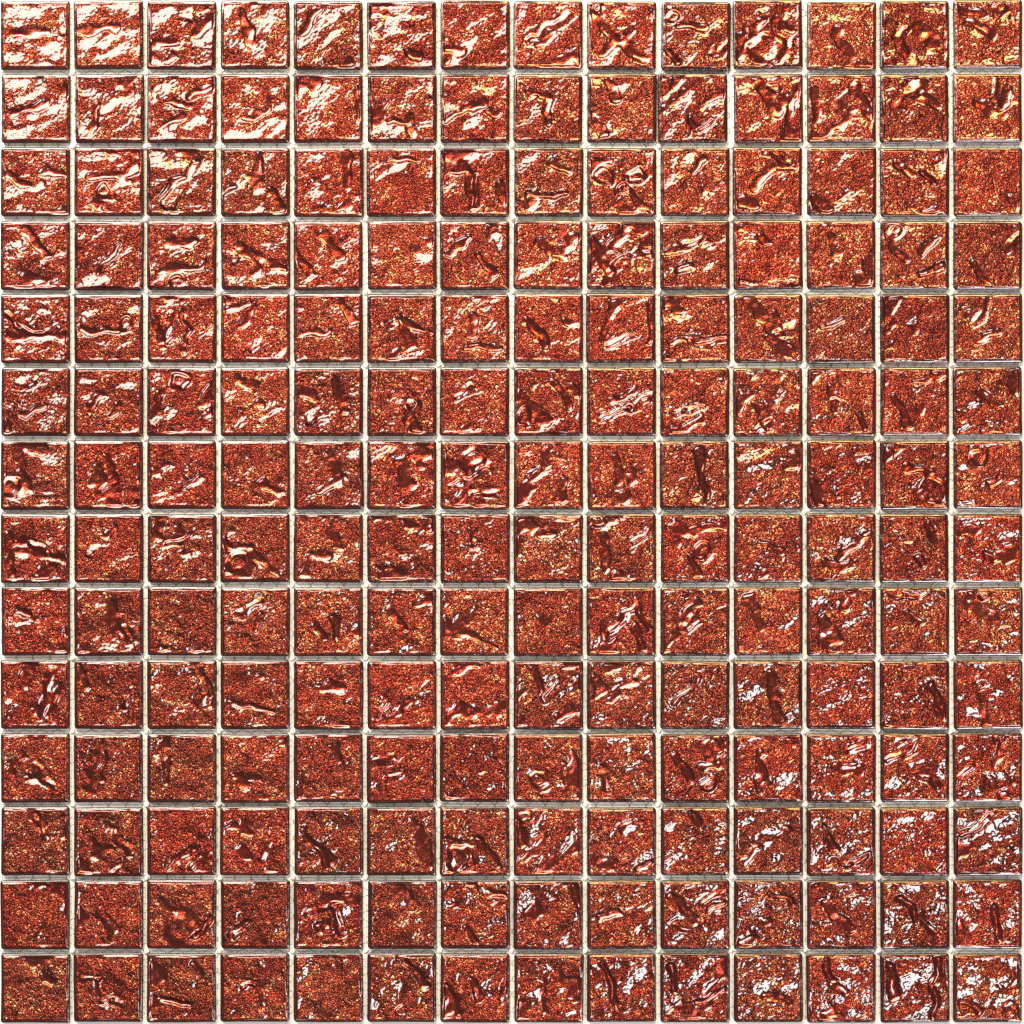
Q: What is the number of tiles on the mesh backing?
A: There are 196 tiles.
